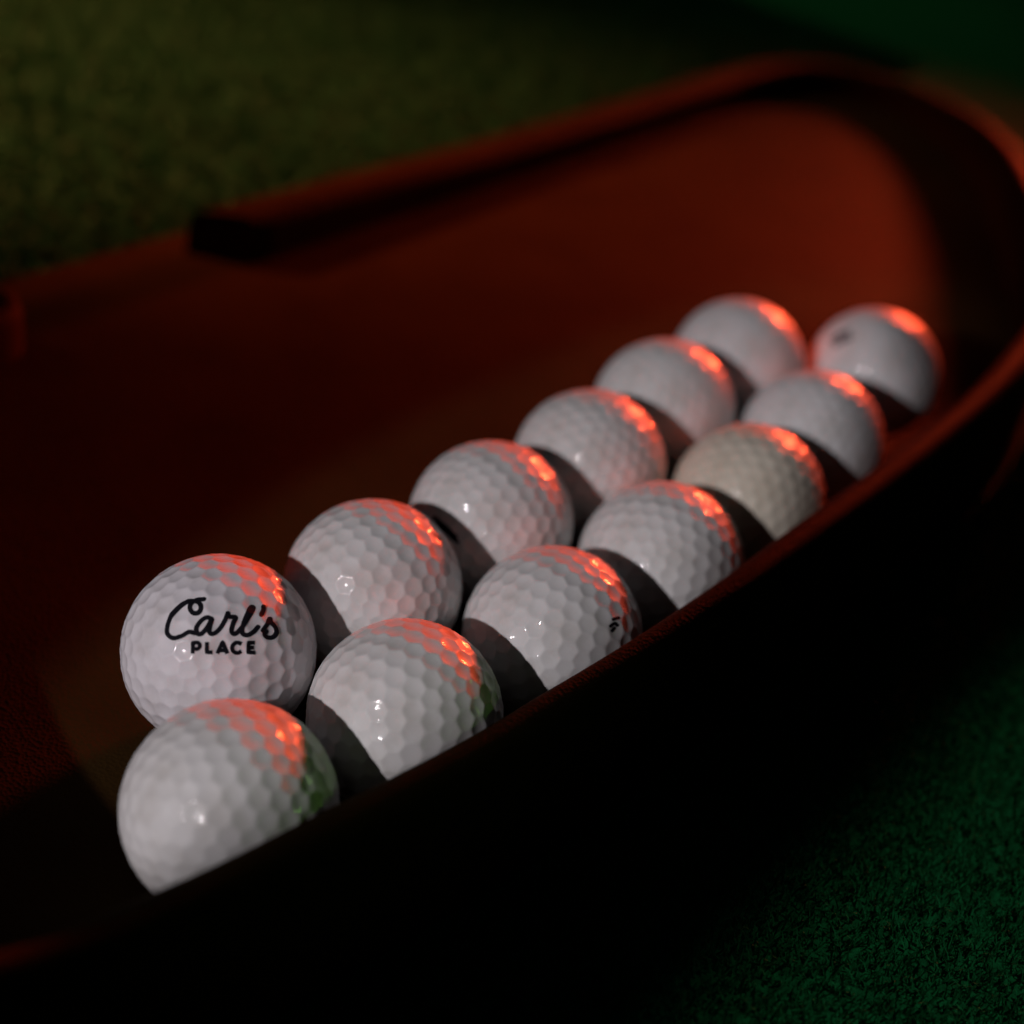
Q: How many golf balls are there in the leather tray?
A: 13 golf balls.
